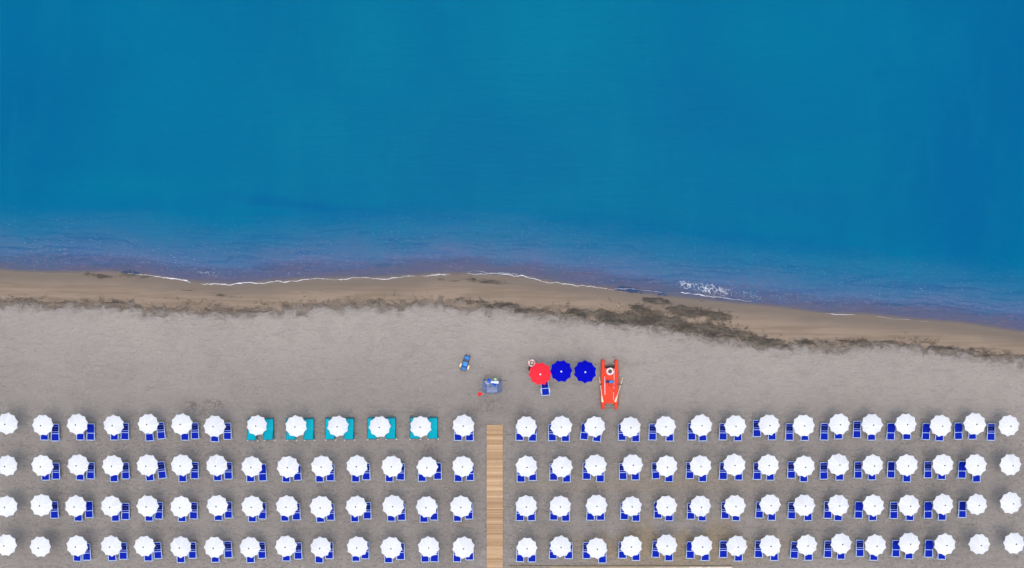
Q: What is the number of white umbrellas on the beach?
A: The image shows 115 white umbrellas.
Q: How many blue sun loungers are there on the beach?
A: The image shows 200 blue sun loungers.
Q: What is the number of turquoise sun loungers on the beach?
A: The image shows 10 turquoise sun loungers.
